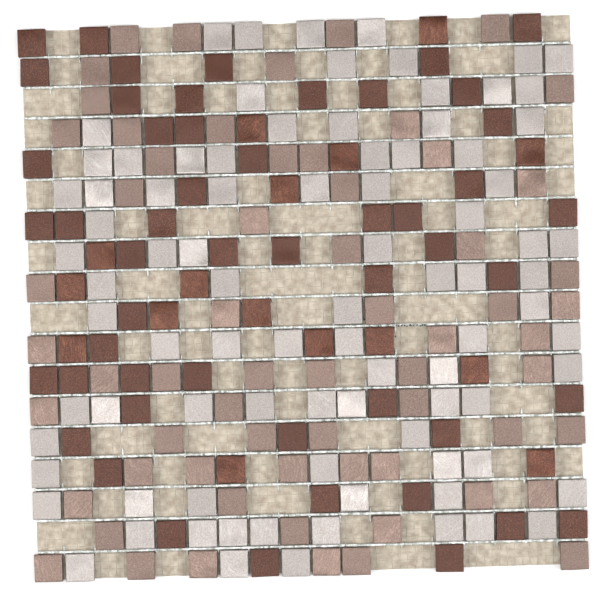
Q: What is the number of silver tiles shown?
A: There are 87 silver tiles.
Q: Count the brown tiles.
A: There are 67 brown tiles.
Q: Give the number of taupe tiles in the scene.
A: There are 63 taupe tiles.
